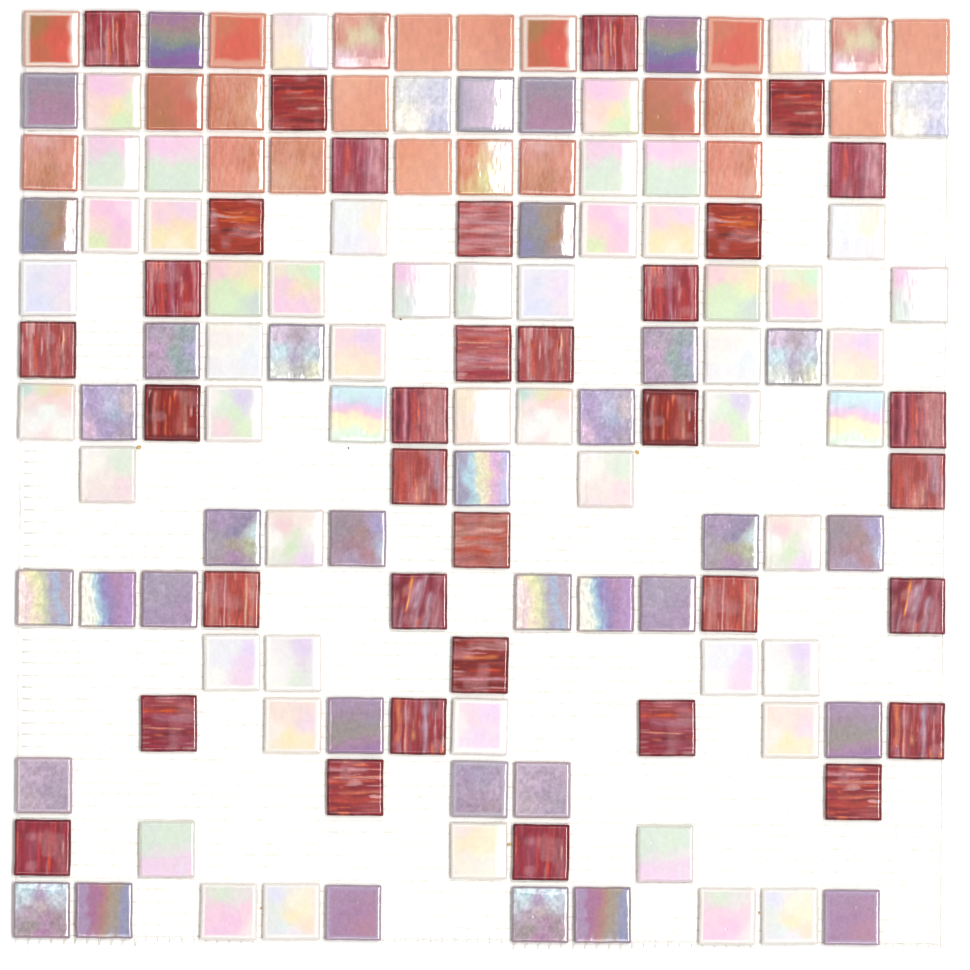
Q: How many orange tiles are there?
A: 22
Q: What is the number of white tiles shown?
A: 54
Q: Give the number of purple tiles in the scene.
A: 35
